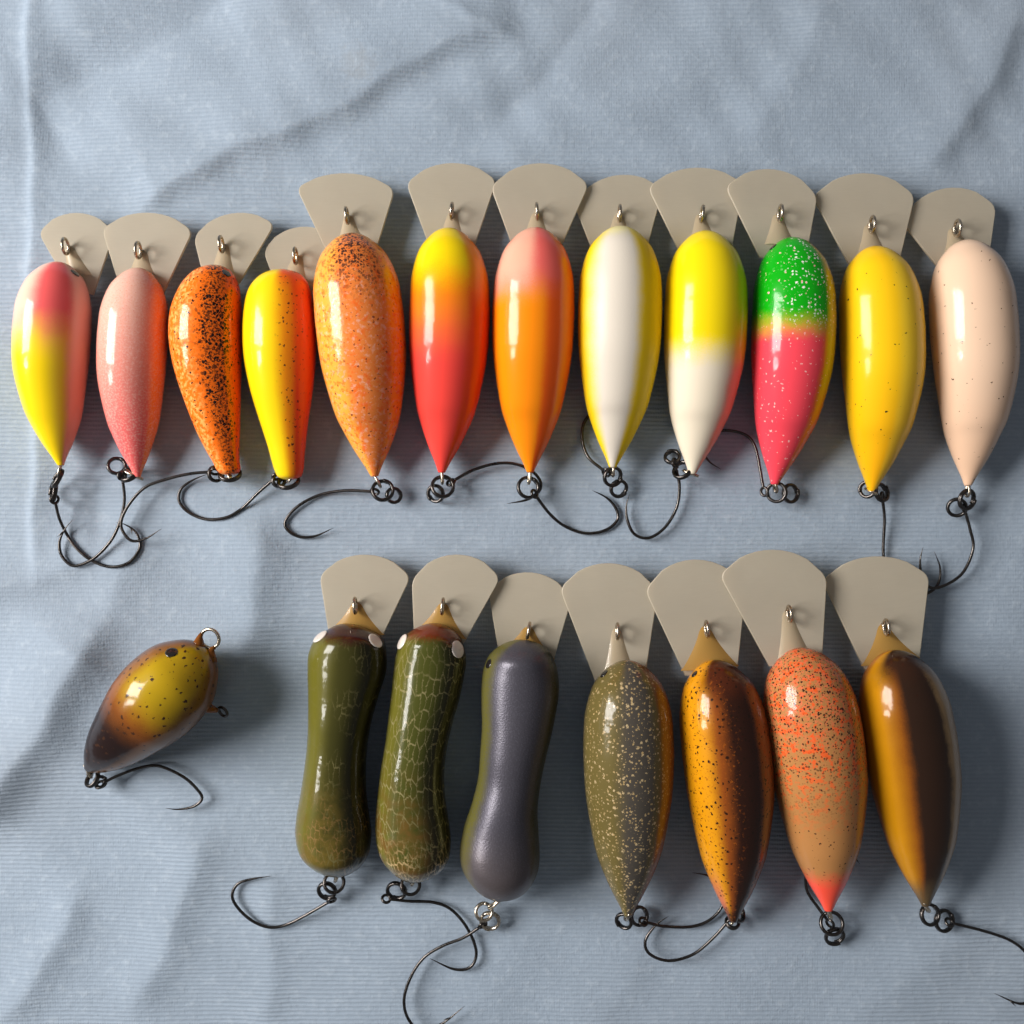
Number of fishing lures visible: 20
